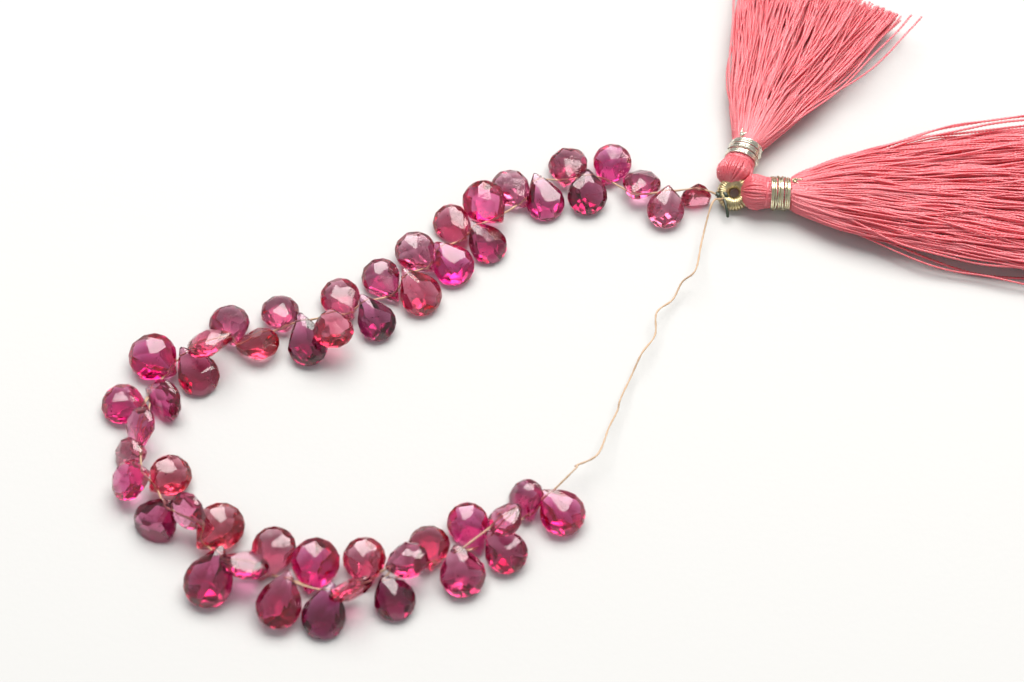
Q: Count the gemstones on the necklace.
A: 51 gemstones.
